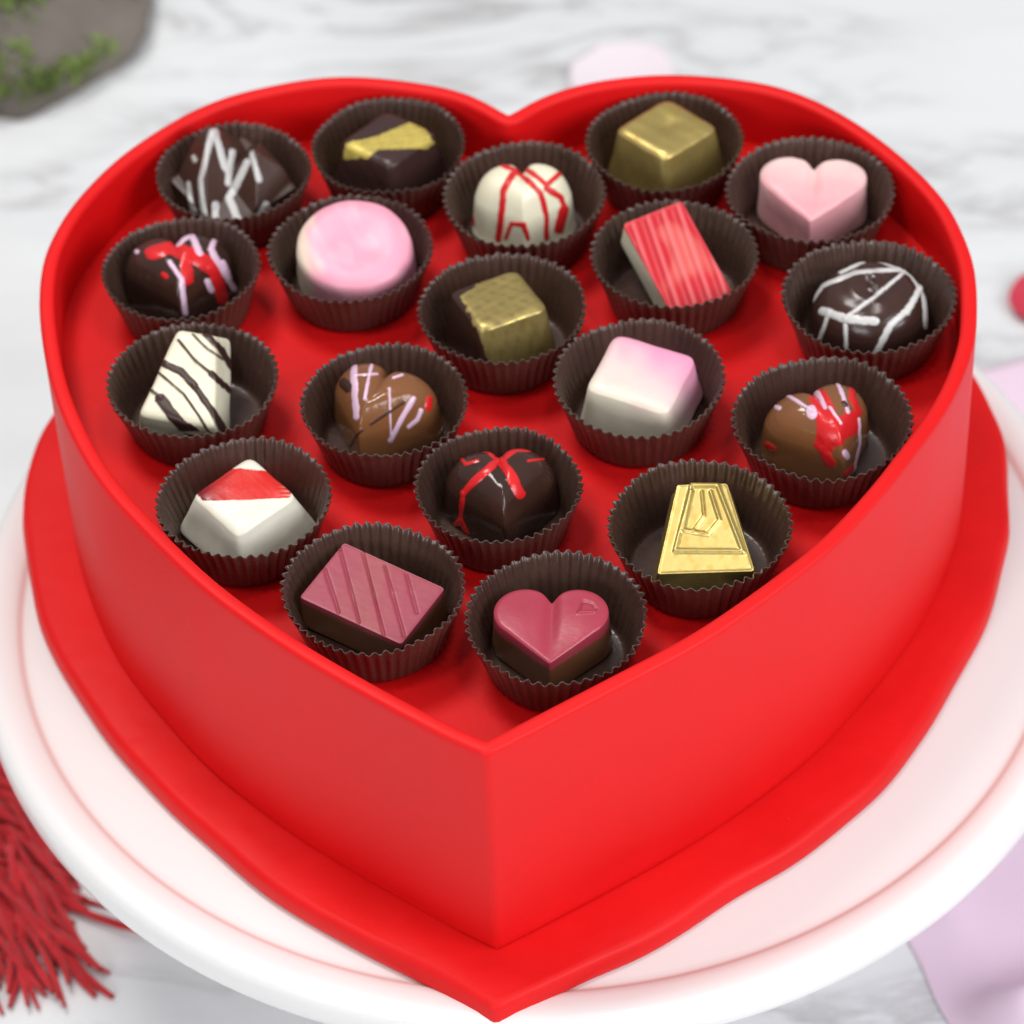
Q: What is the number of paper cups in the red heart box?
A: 19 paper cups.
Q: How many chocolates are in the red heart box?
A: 19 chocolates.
